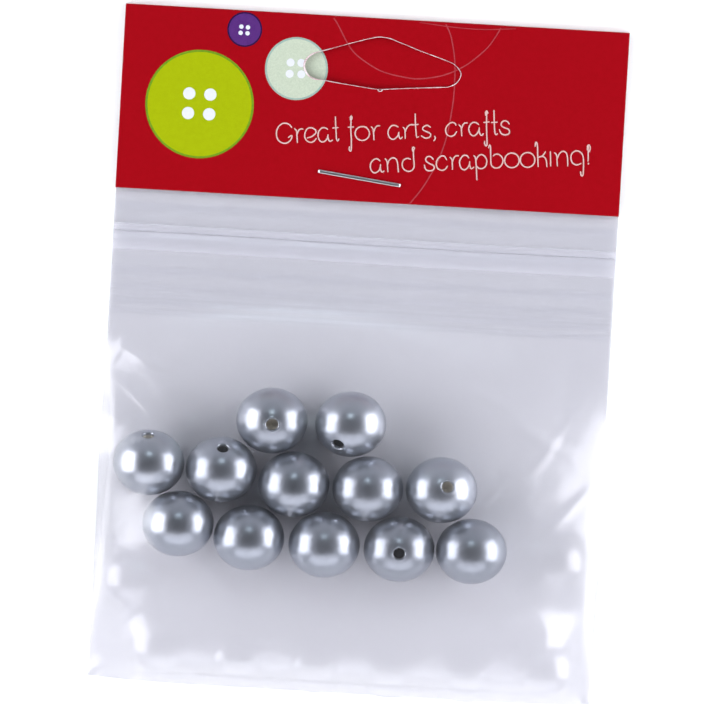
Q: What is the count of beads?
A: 12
